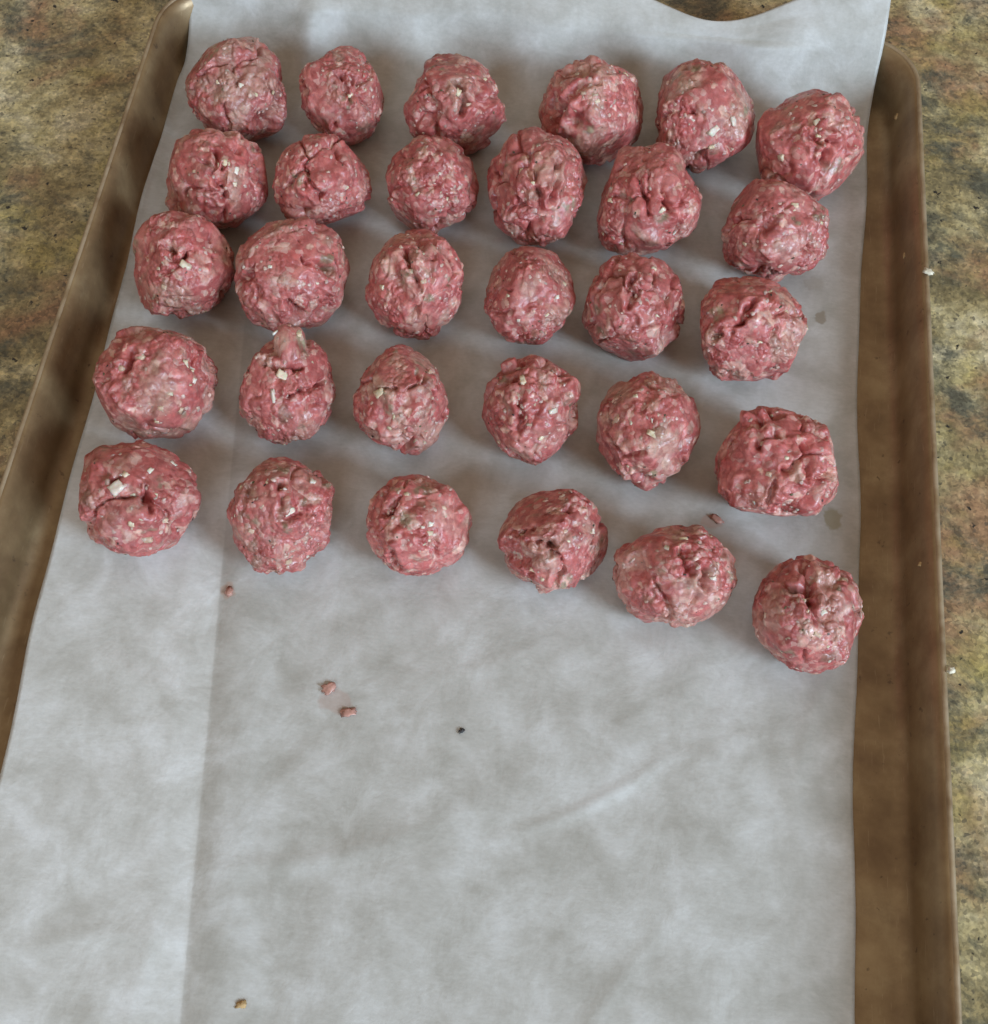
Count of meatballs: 30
